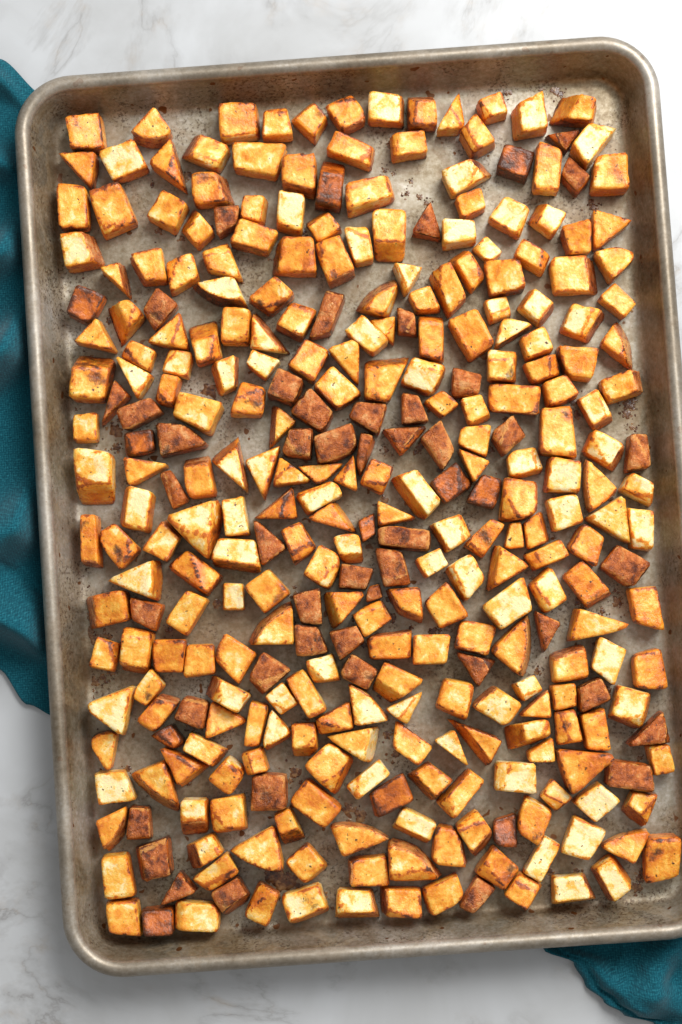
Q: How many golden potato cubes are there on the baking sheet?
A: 200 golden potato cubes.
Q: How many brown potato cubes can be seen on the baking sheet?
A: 49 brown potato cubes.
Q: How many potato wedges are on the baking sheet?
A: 65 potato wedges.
